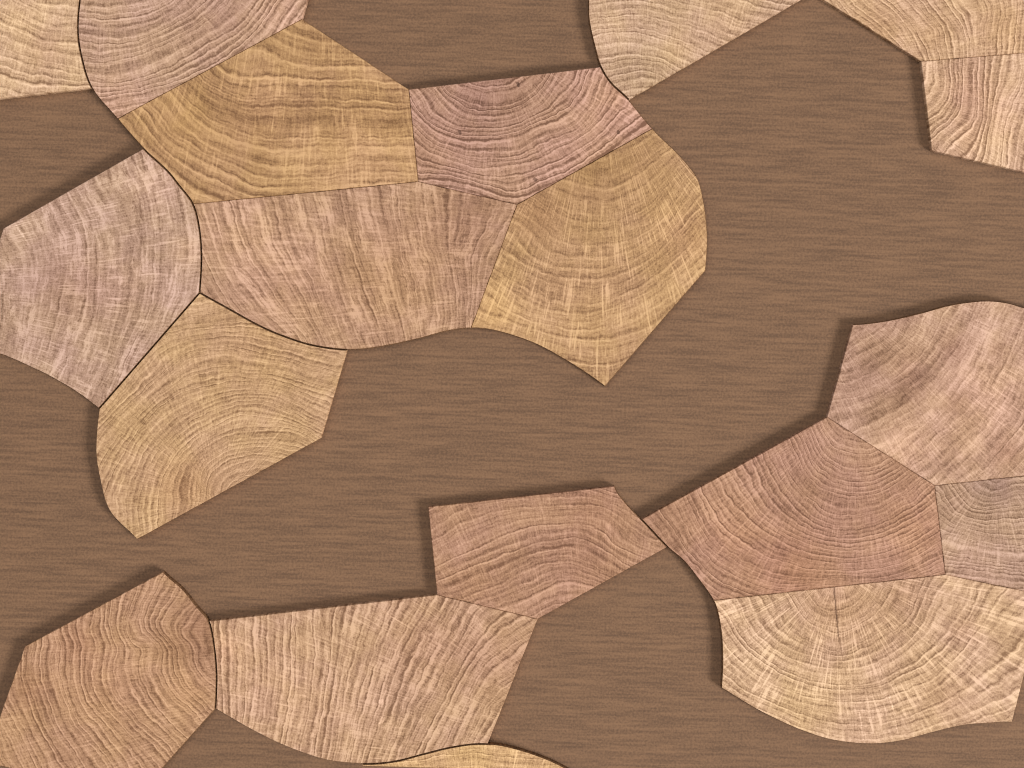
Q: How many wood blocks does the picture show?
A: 19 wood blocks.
